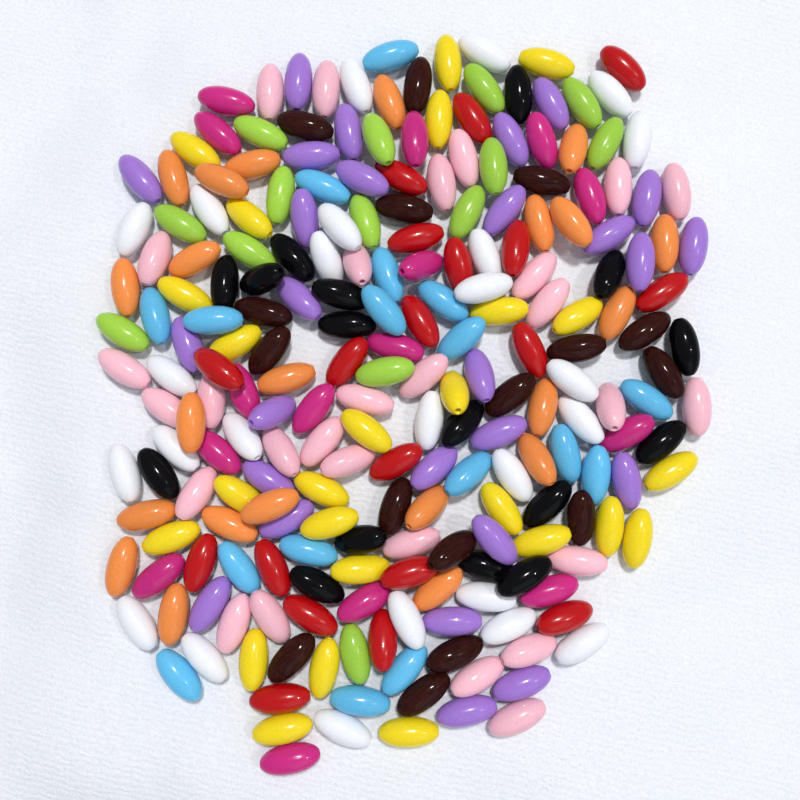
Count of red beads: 19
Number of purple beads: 27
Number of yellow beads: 25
